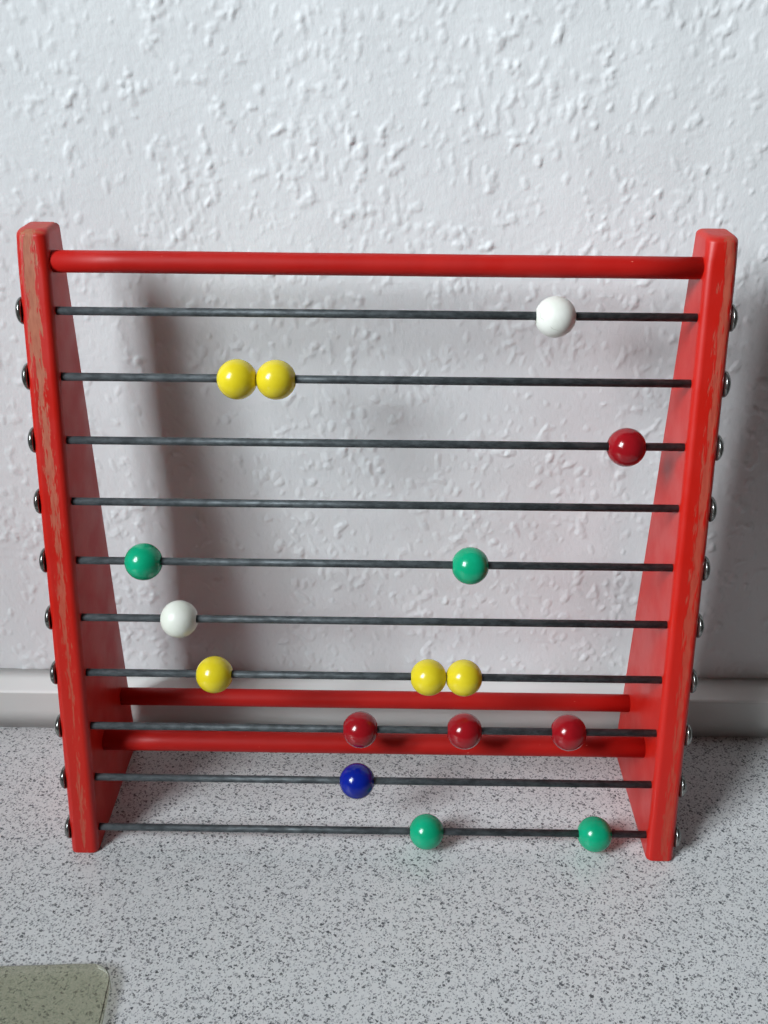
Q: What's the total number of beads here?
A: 16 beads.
